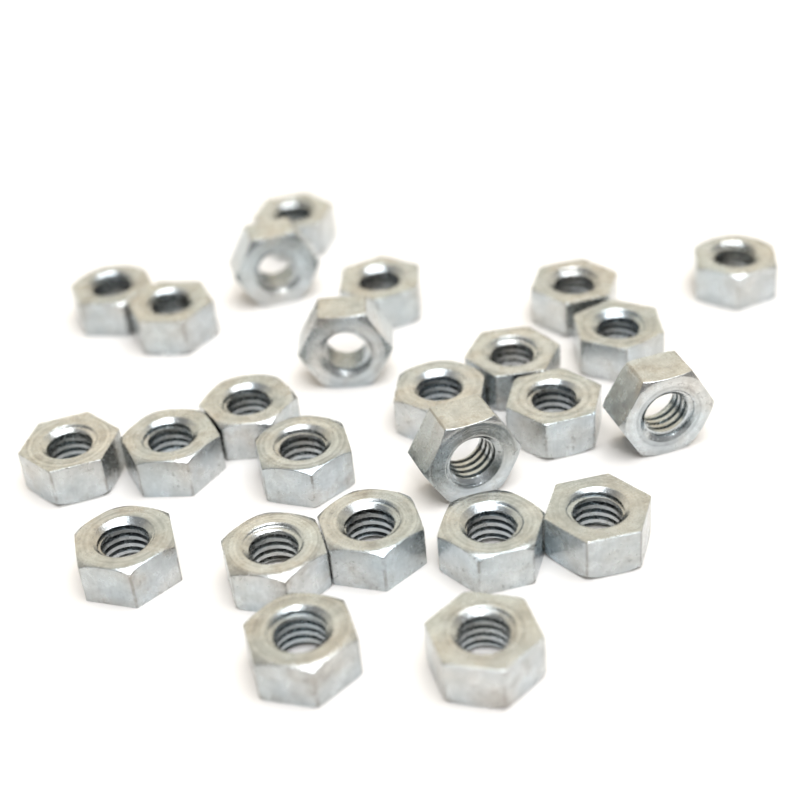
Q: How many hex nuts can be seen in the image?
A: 25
